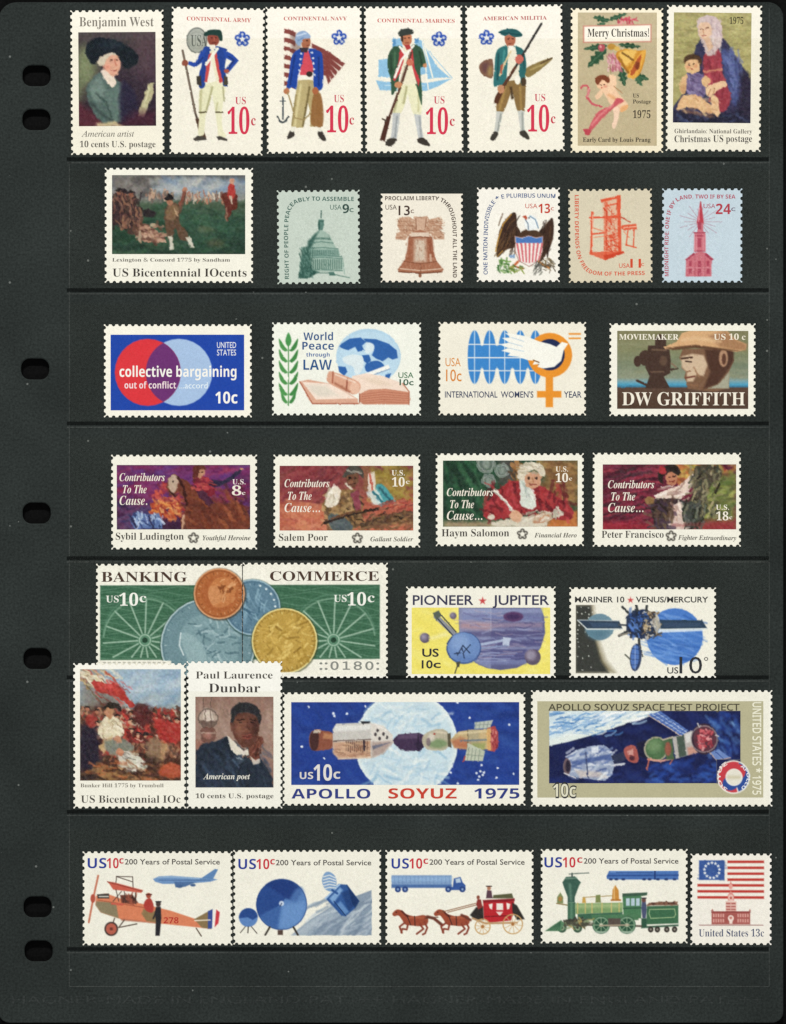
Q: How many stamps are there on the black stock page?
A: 34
